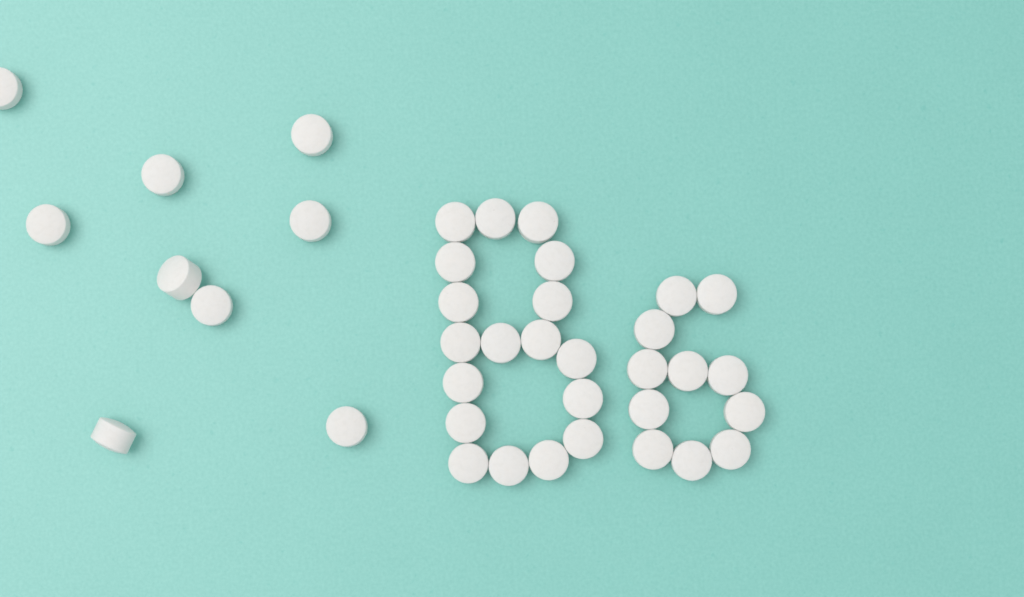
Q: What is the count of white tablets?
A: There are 38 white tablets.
